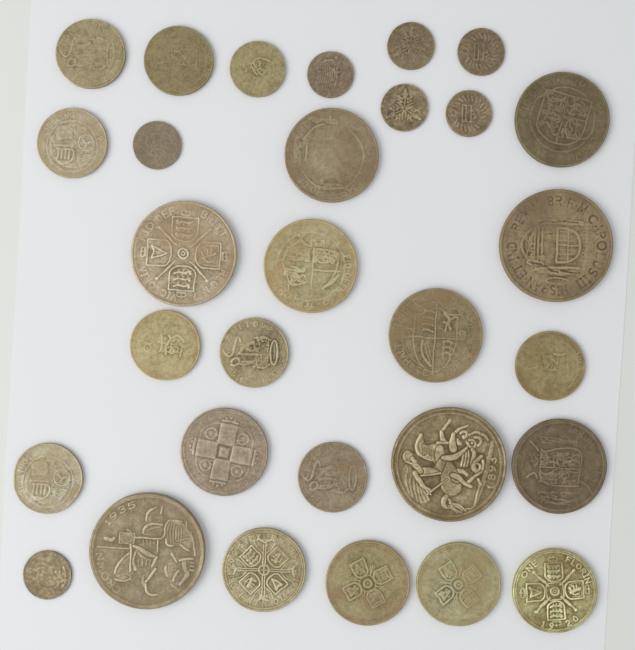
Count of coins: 30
